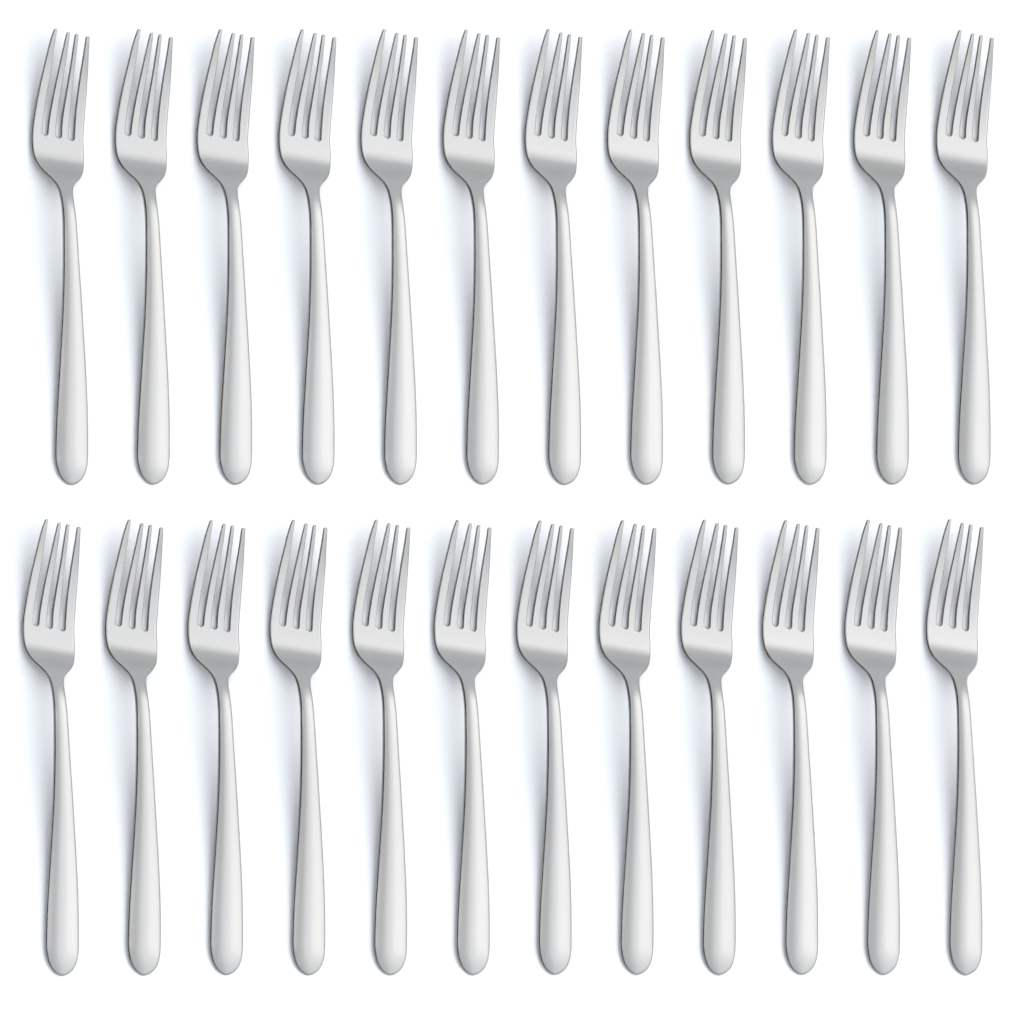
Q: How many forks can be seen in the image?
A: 24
